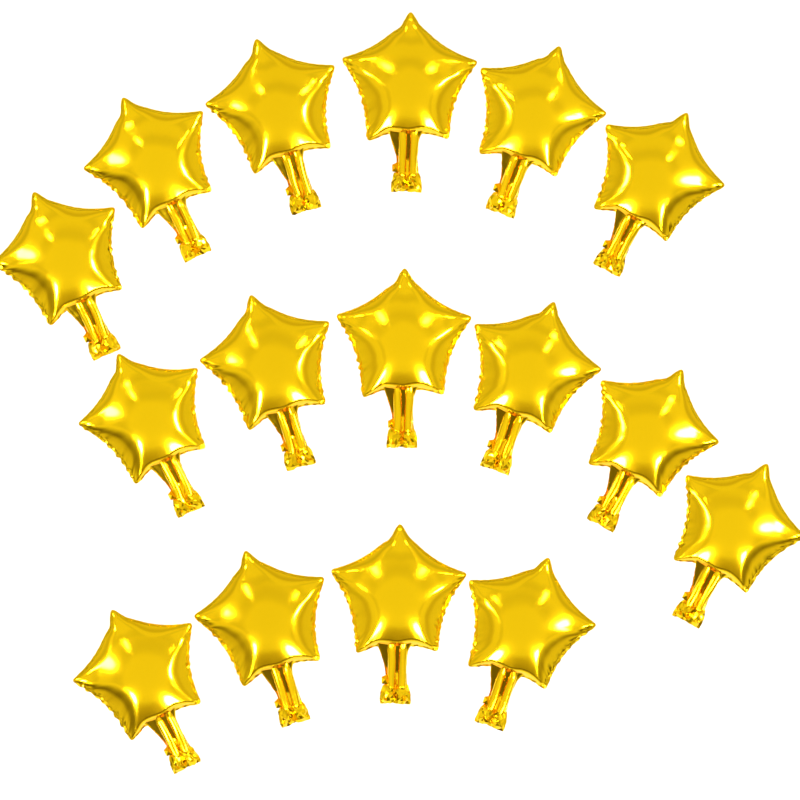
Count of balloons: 16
